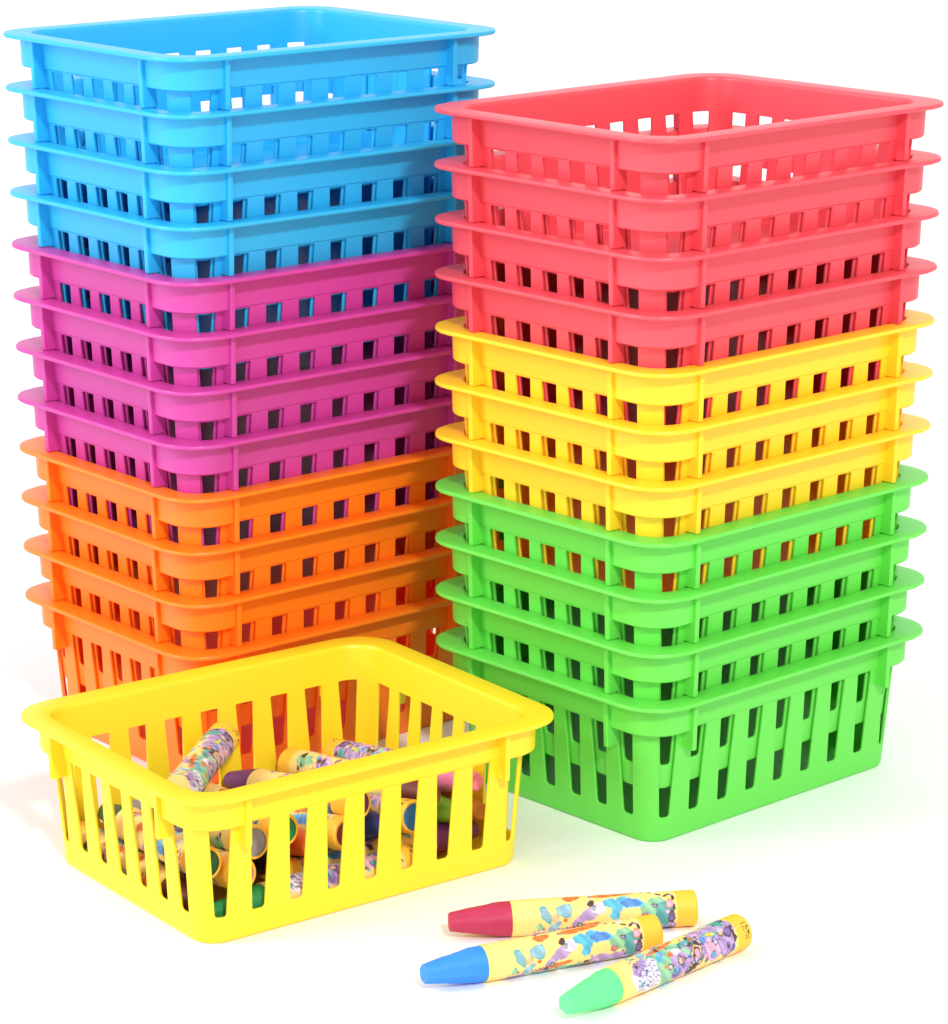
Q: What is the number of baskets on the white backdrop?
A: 24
